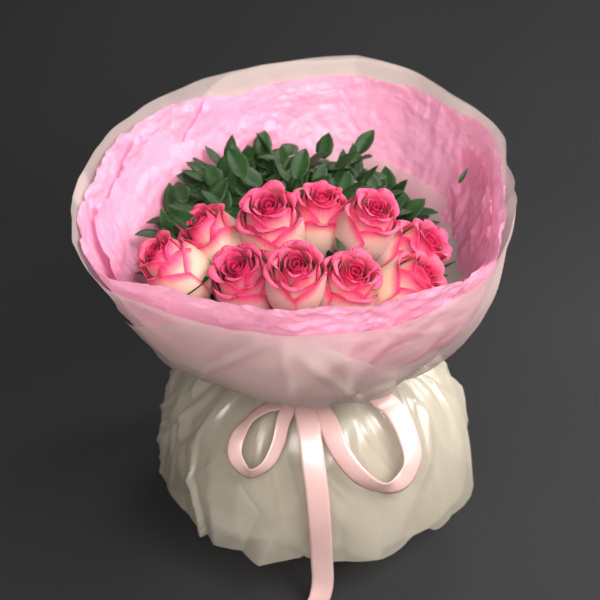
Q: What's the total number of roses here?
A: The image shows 10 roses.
